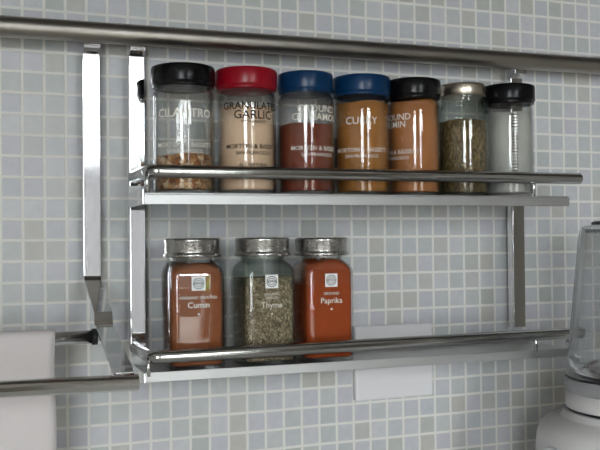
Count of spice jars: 10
